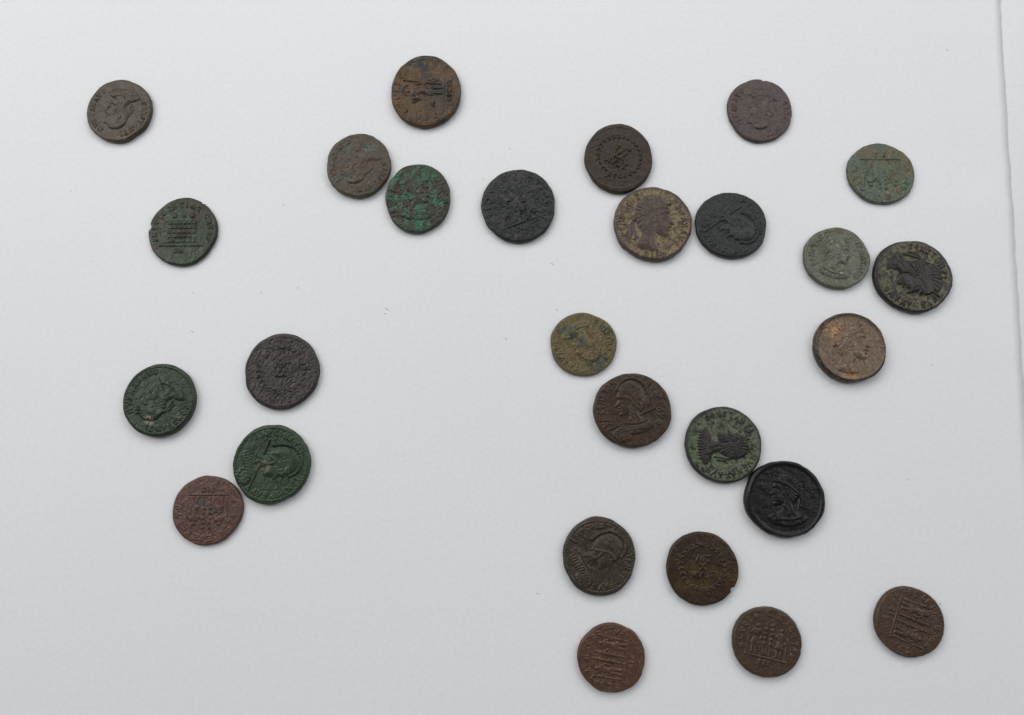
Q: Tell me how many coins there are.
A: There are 27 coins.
